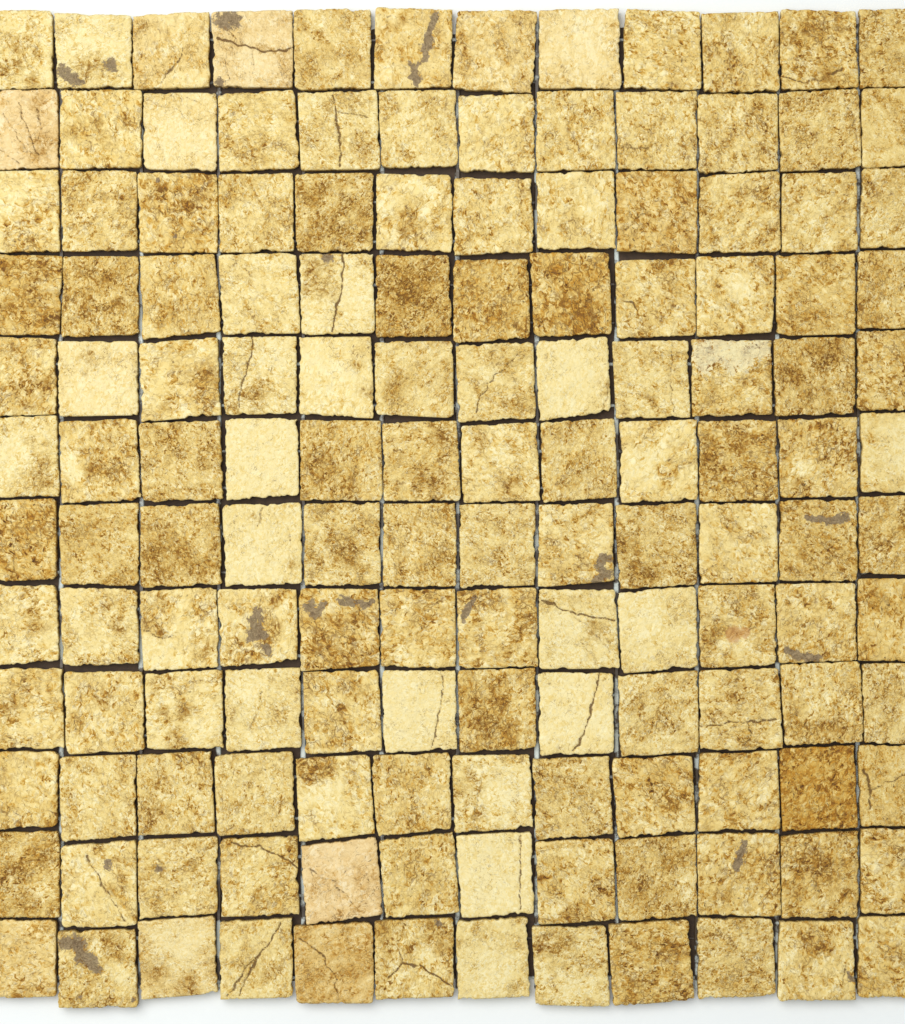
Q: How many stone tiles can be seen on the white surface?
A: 144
